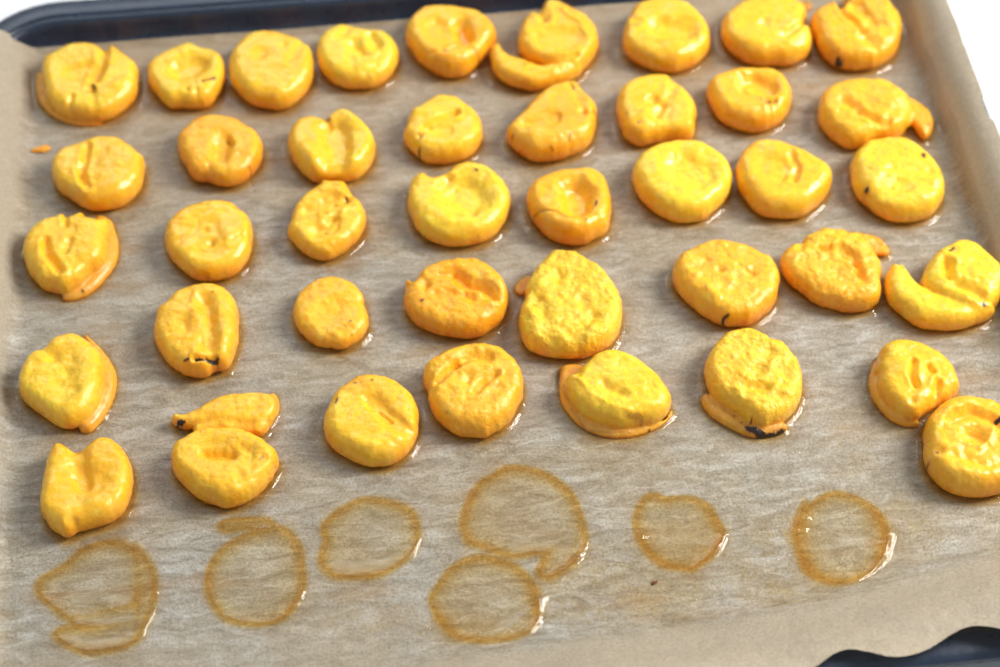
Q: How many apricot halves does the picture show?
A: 41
